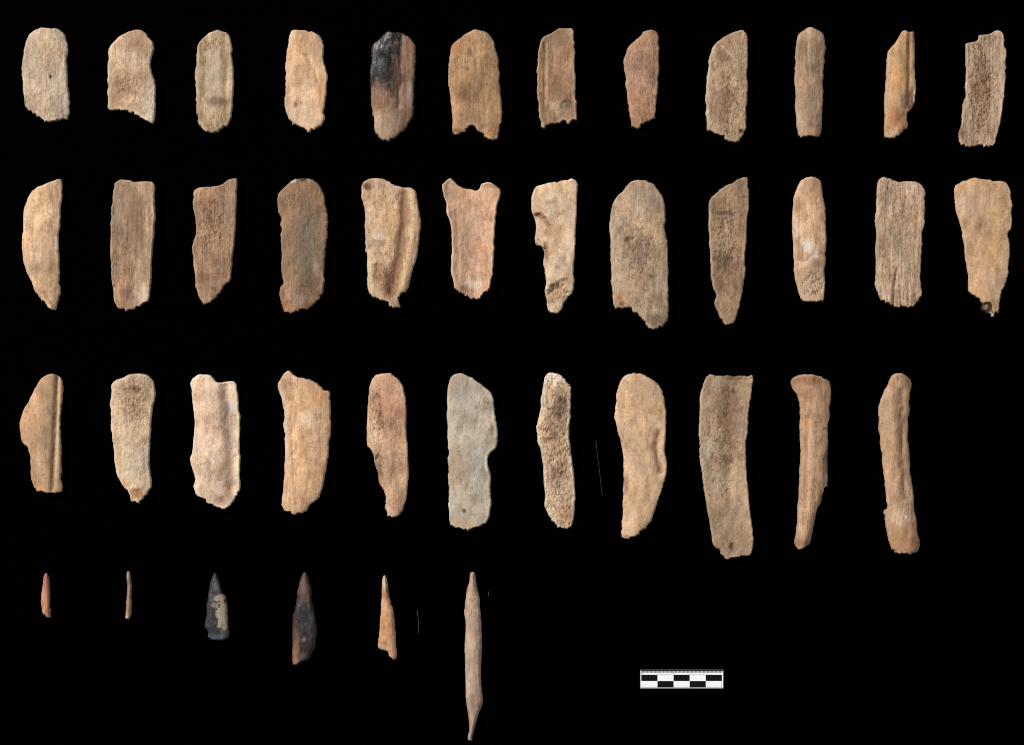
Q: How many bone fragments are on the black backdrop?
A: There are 41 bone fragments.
